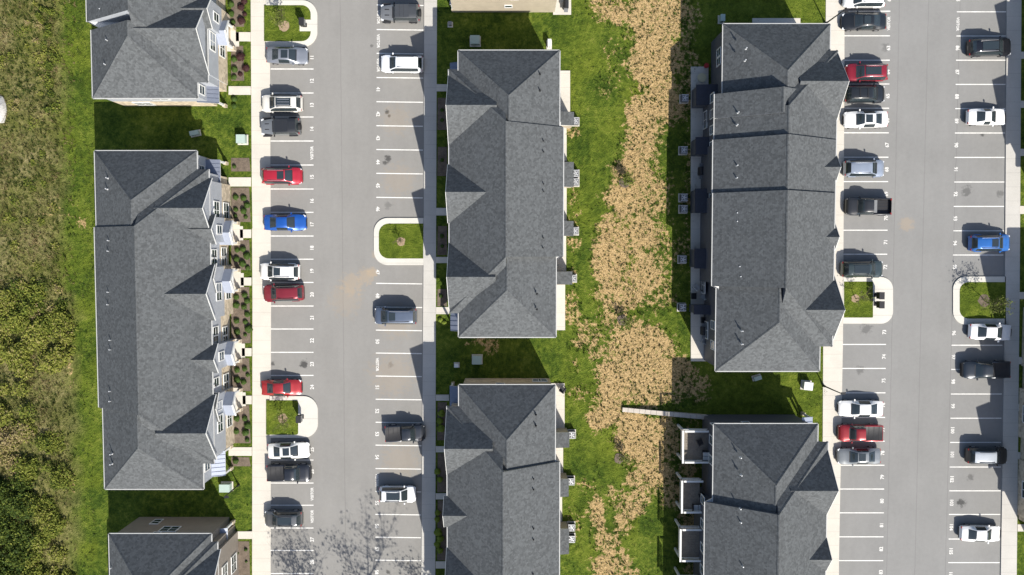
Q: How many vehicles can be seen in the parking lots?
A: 34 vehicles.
